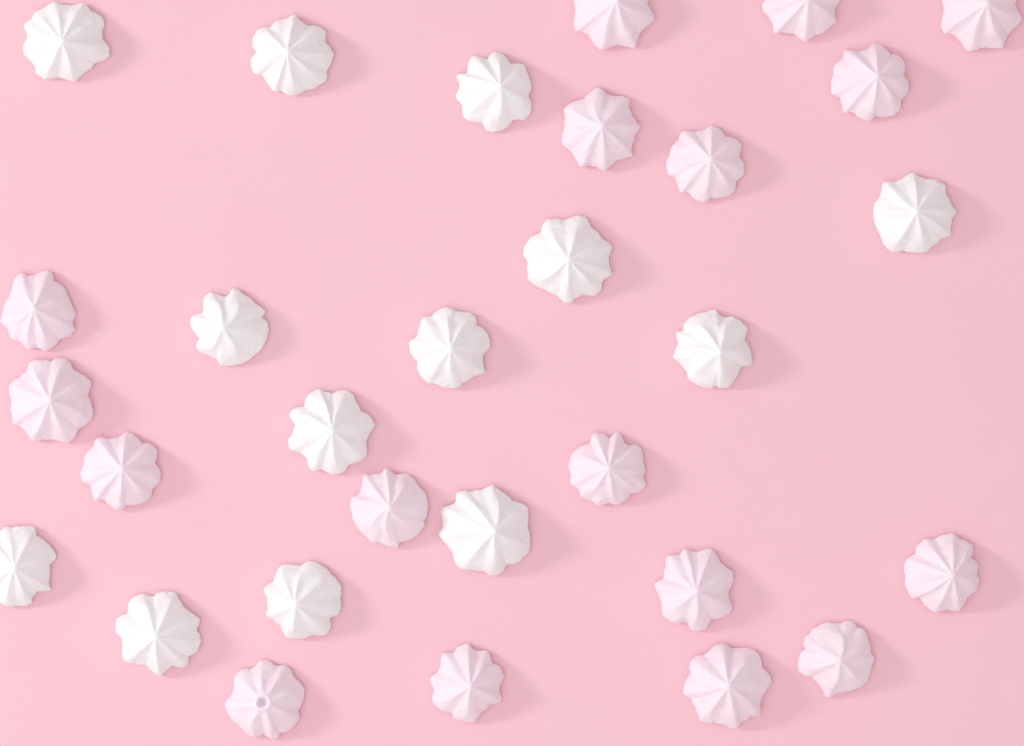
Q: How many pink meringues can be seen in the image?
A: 17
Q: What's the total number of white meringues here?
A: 13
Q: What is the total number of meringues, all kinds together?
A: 30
